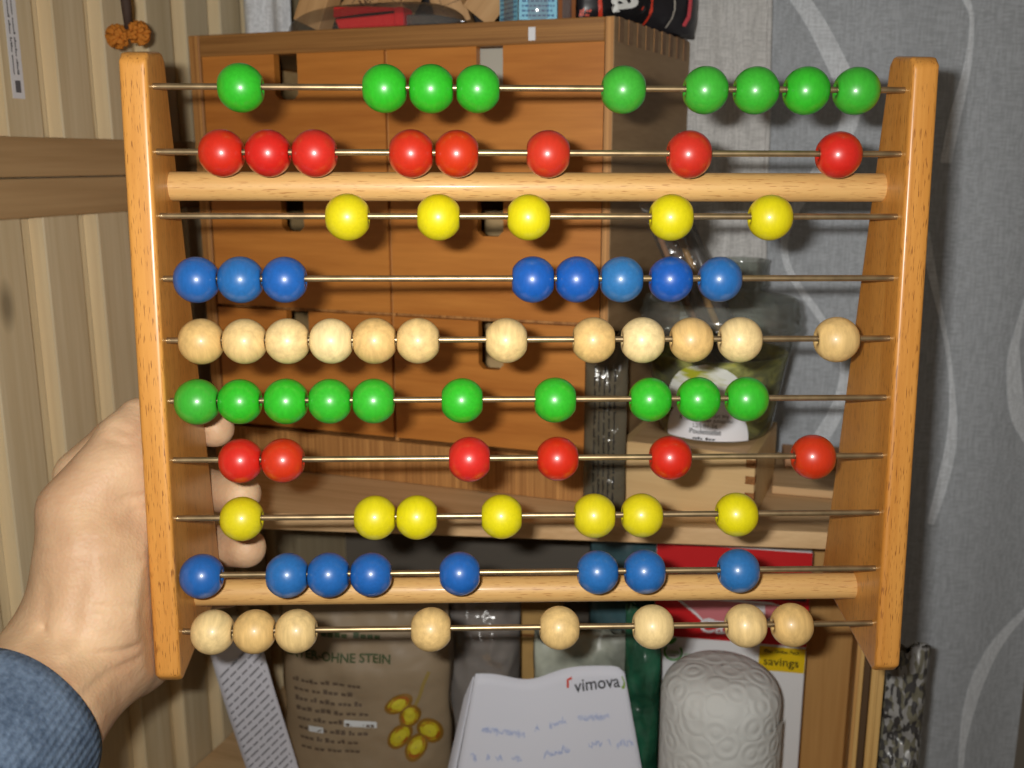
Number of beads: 81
